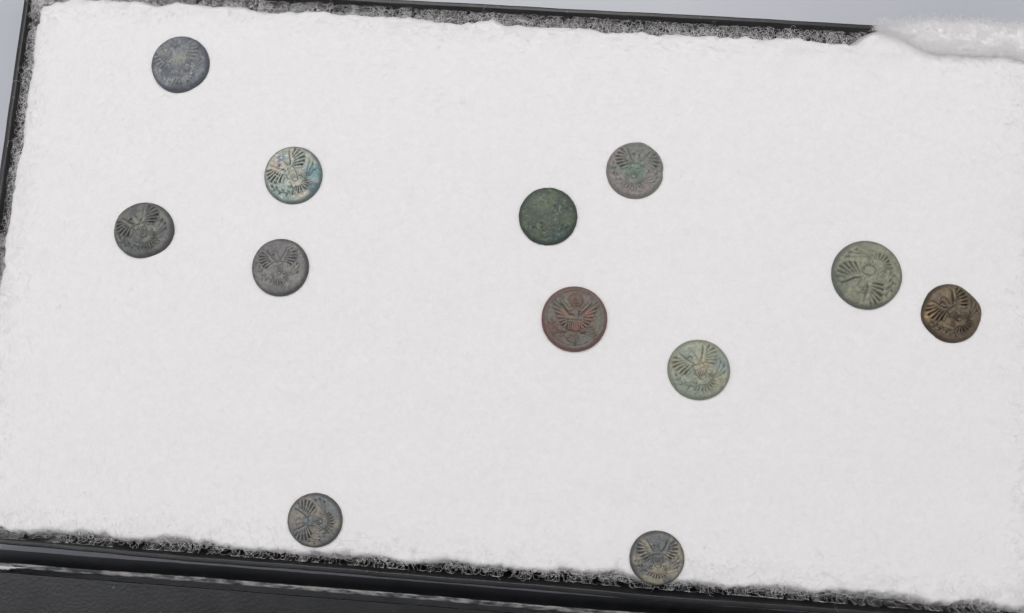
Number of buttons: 12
